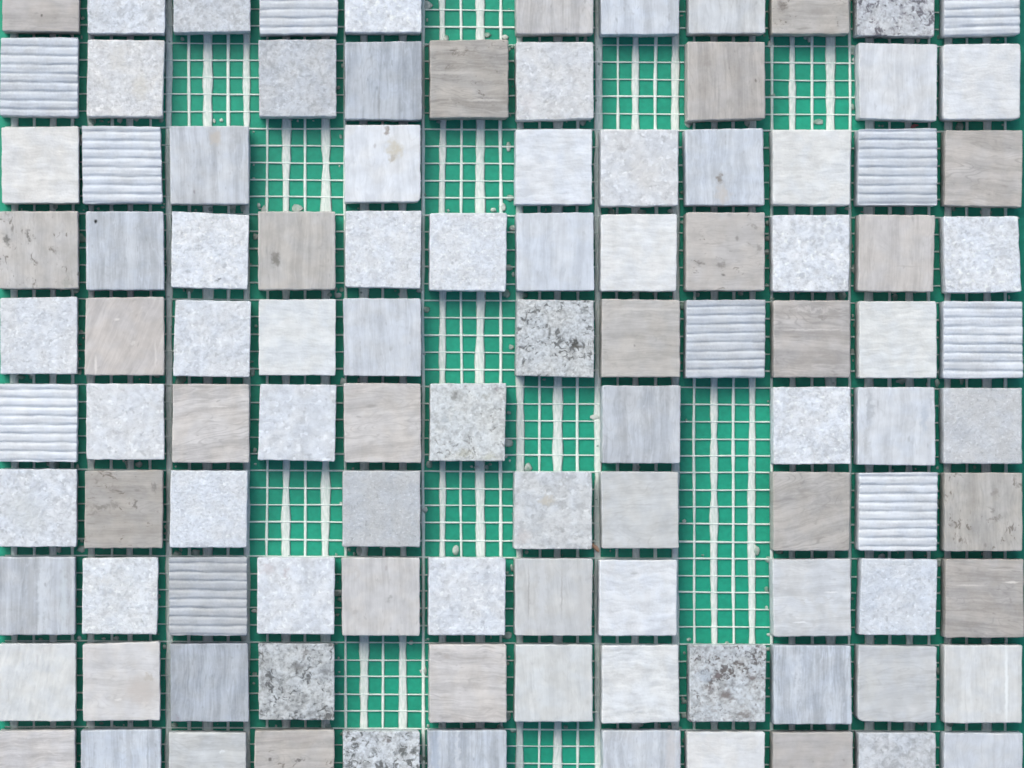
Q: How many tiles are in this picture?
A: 105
